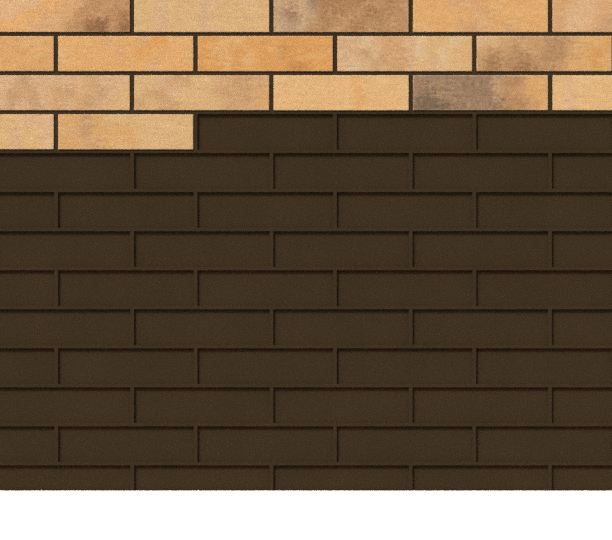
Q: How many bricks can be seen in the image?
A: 17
